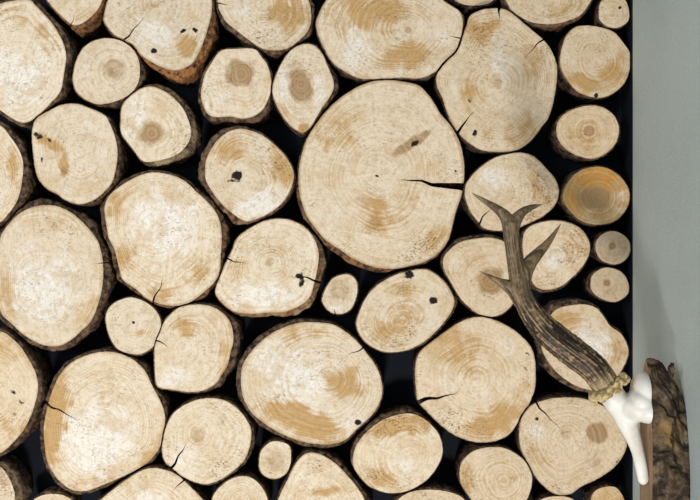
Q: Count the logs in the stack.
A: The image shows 50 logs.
